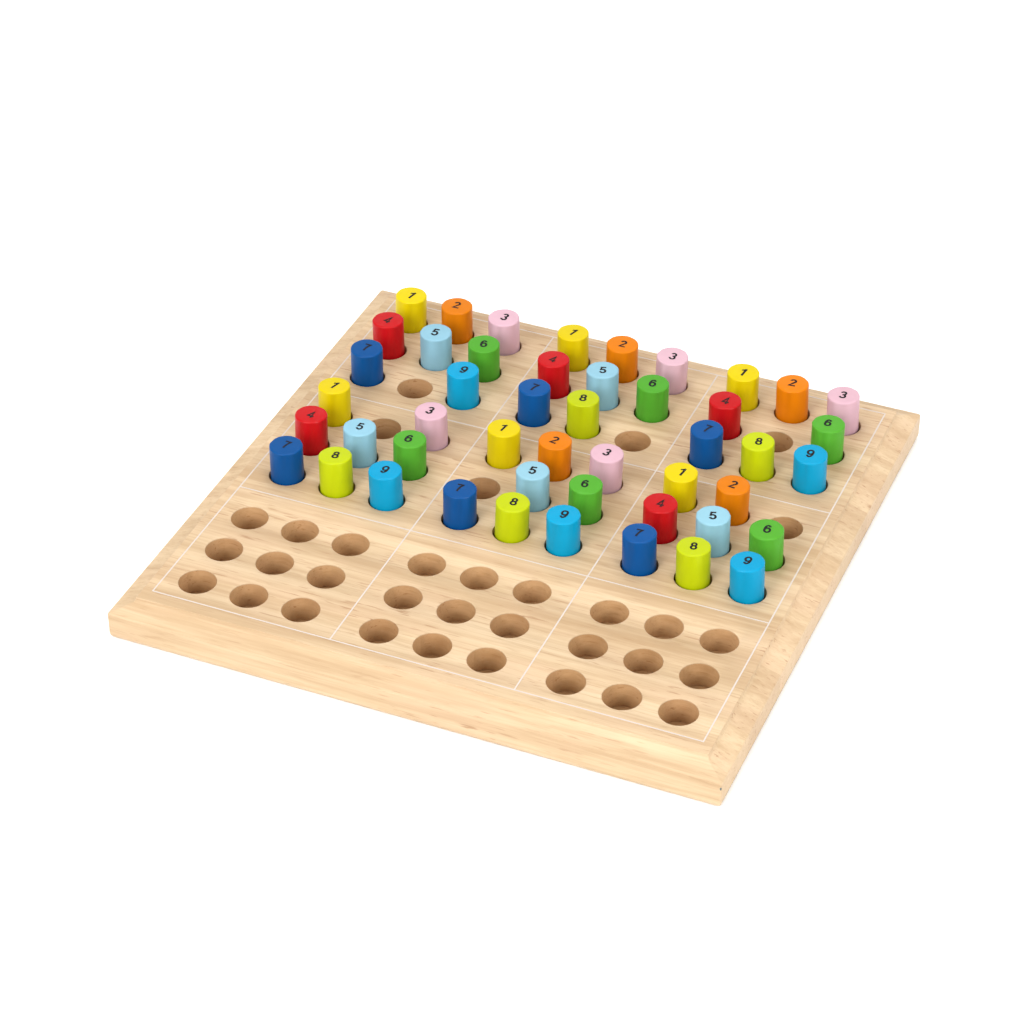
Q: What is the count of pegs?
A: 48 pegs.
